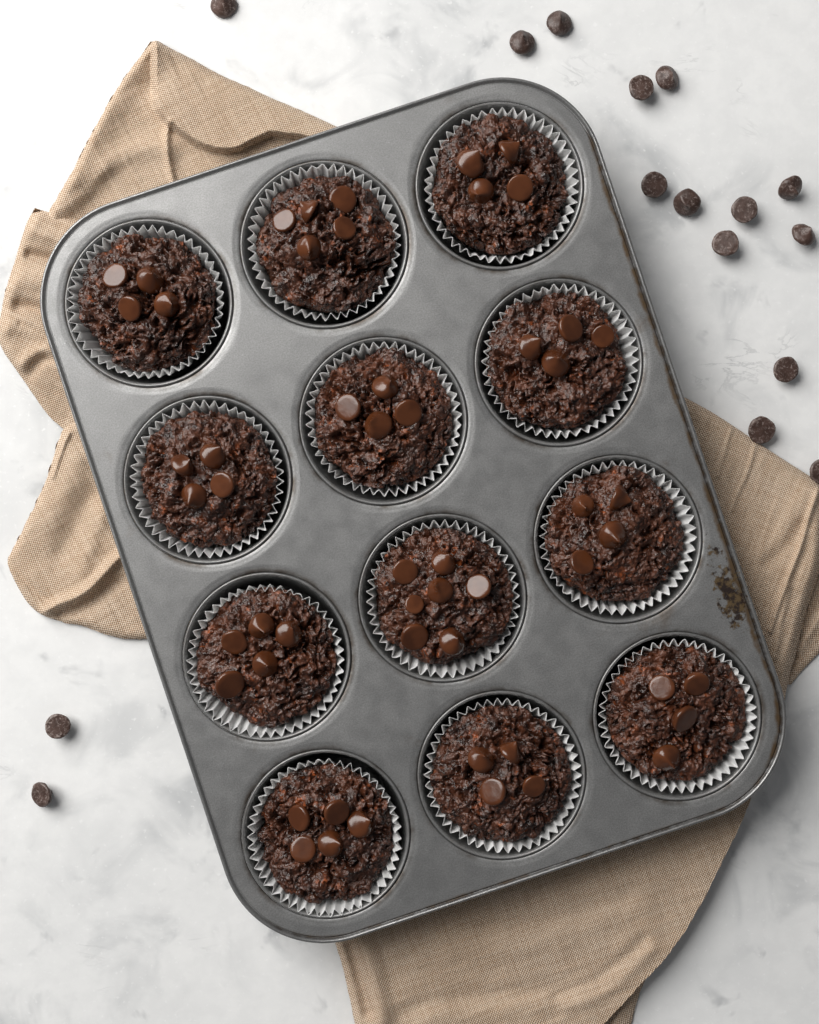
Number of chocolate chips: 16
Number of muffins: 12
